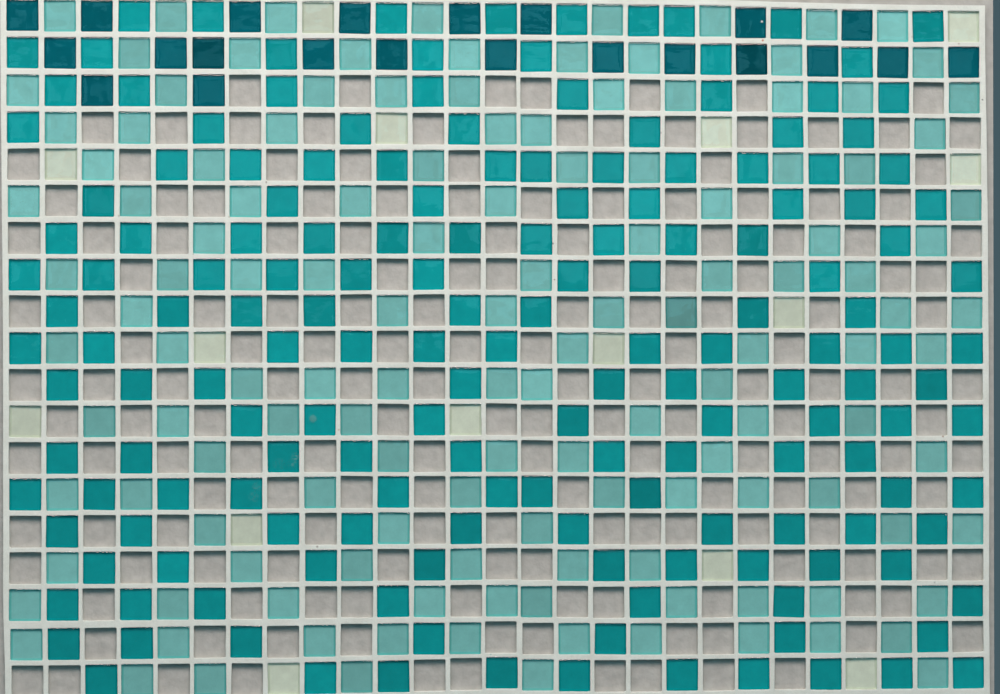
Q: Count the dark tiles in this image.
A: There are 22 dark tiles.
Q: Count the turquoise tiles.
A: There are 169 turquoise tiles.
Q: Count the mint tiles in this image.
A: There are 135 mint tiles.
